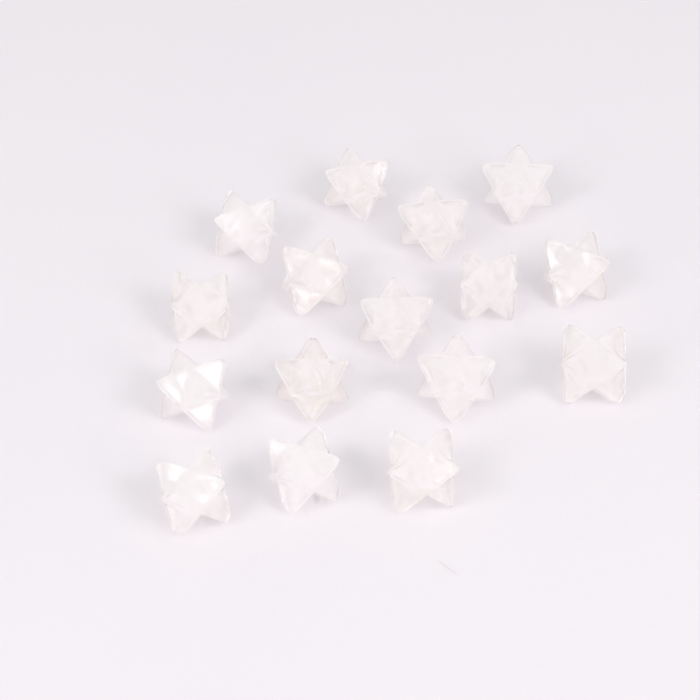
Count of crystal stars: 16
